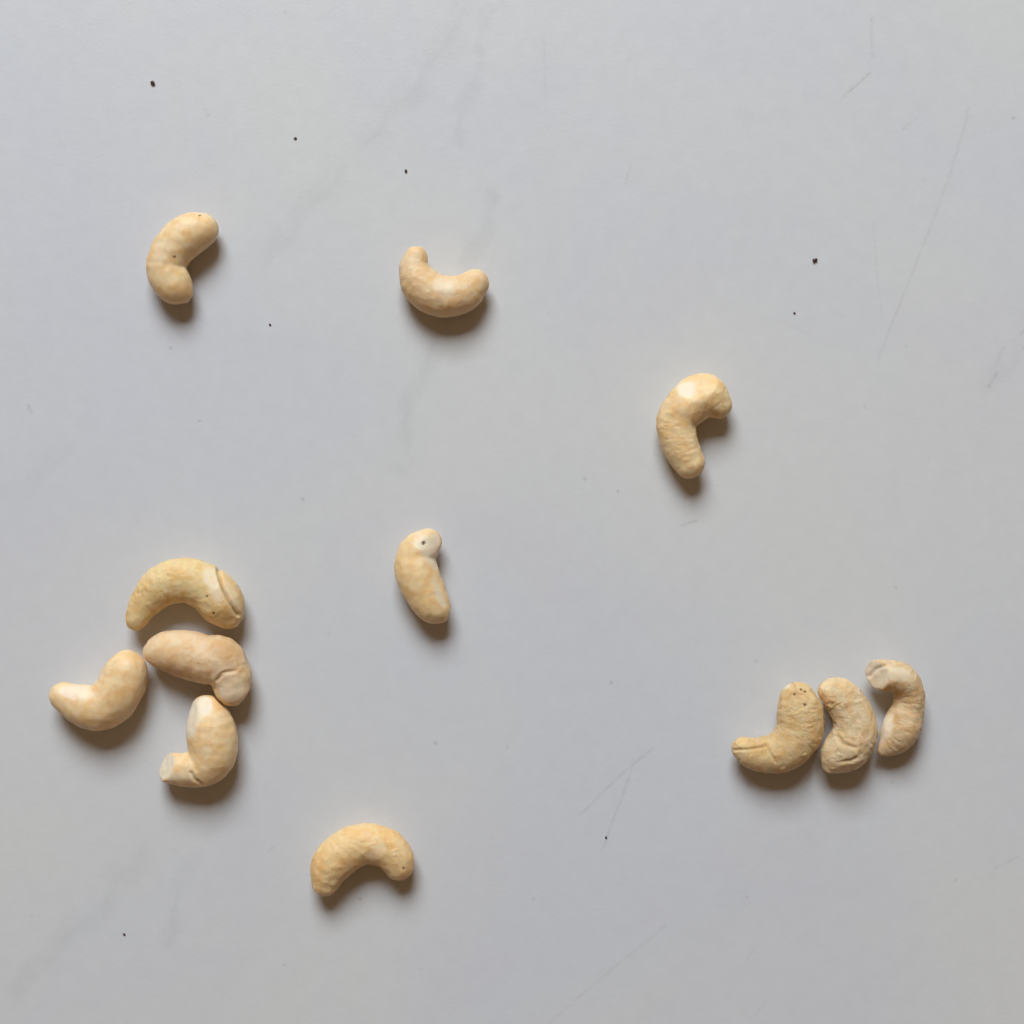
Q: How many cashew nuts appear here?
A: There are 12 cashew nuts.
